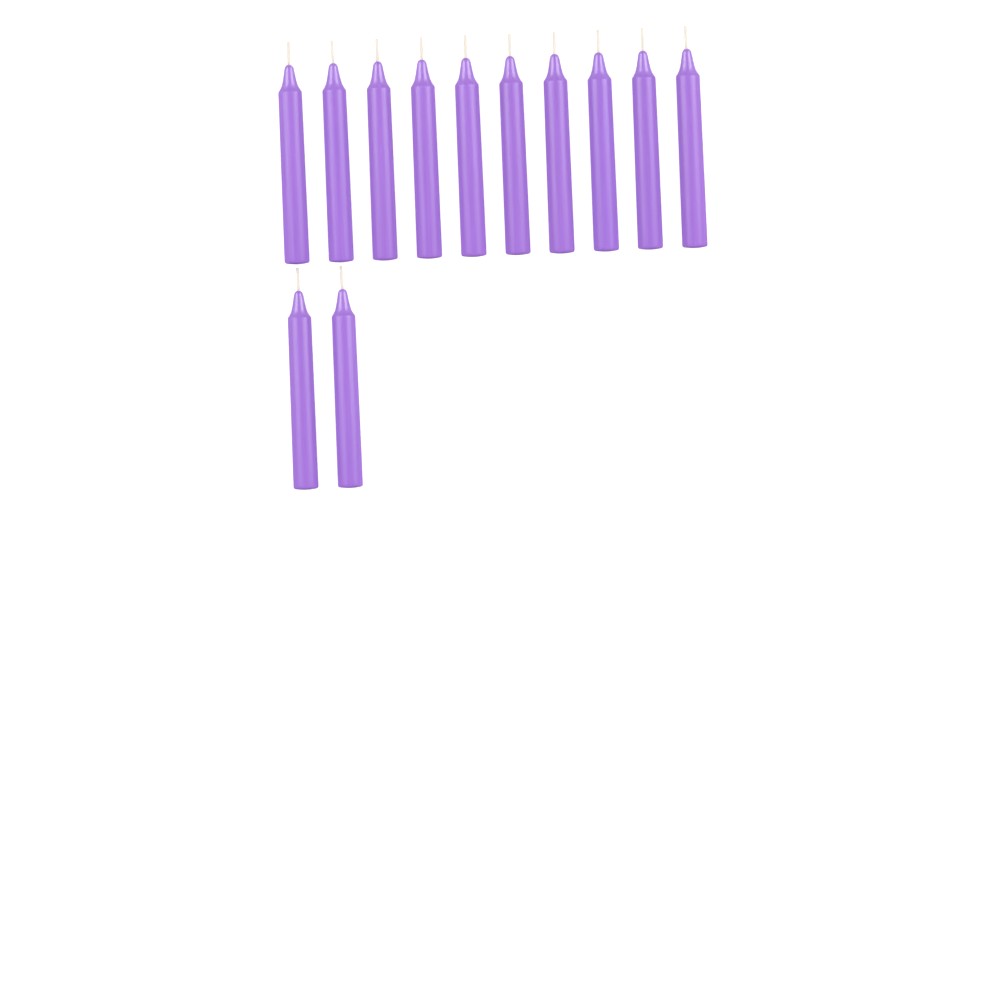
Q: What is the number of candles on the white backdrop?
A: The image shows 12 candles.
